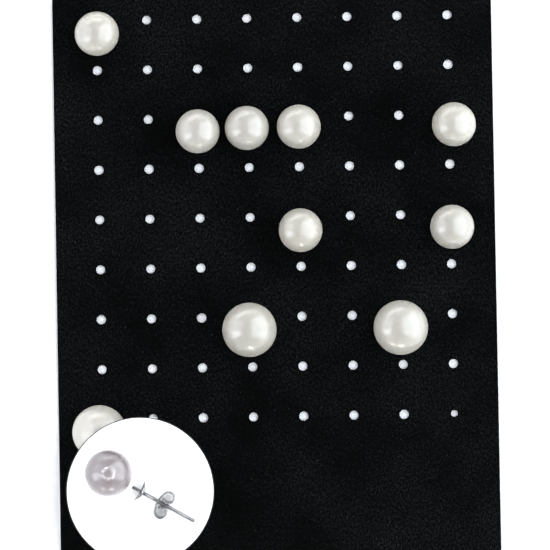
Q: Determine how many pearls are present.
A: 11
